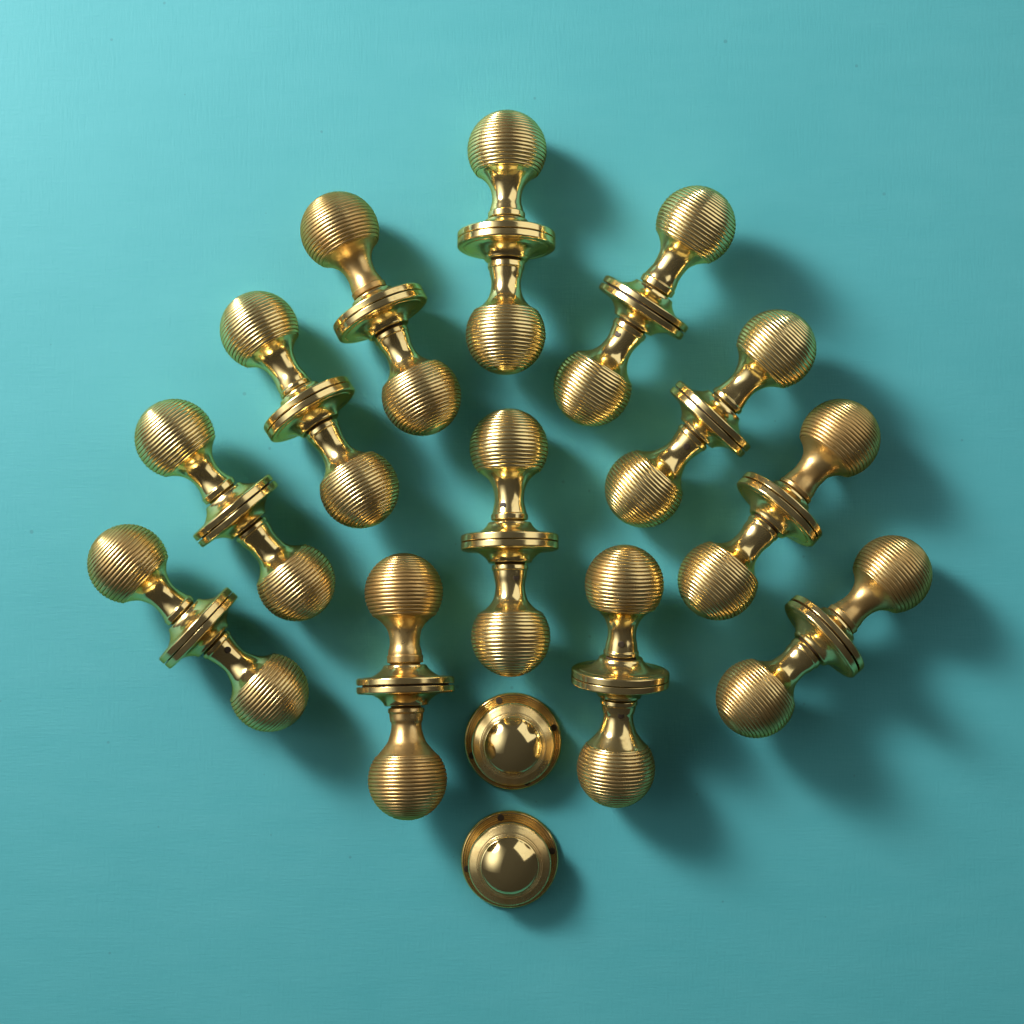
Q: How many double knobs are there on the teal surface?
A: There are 12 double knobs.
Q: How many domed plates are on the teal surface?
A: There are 2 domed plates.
